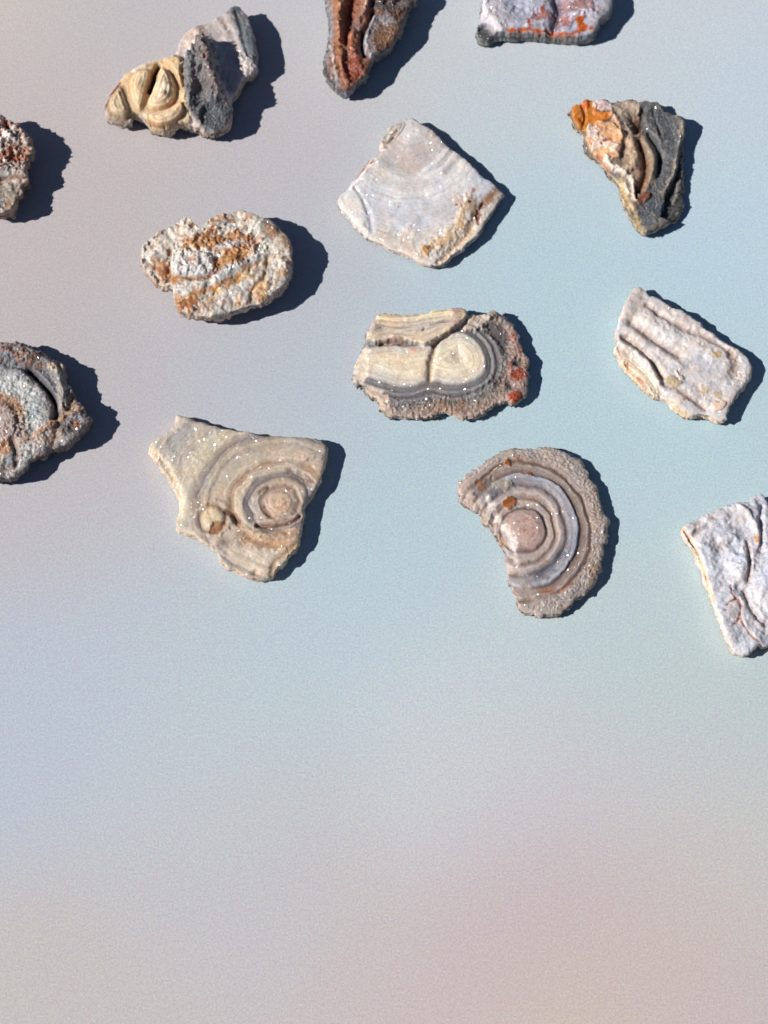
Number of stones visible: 13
